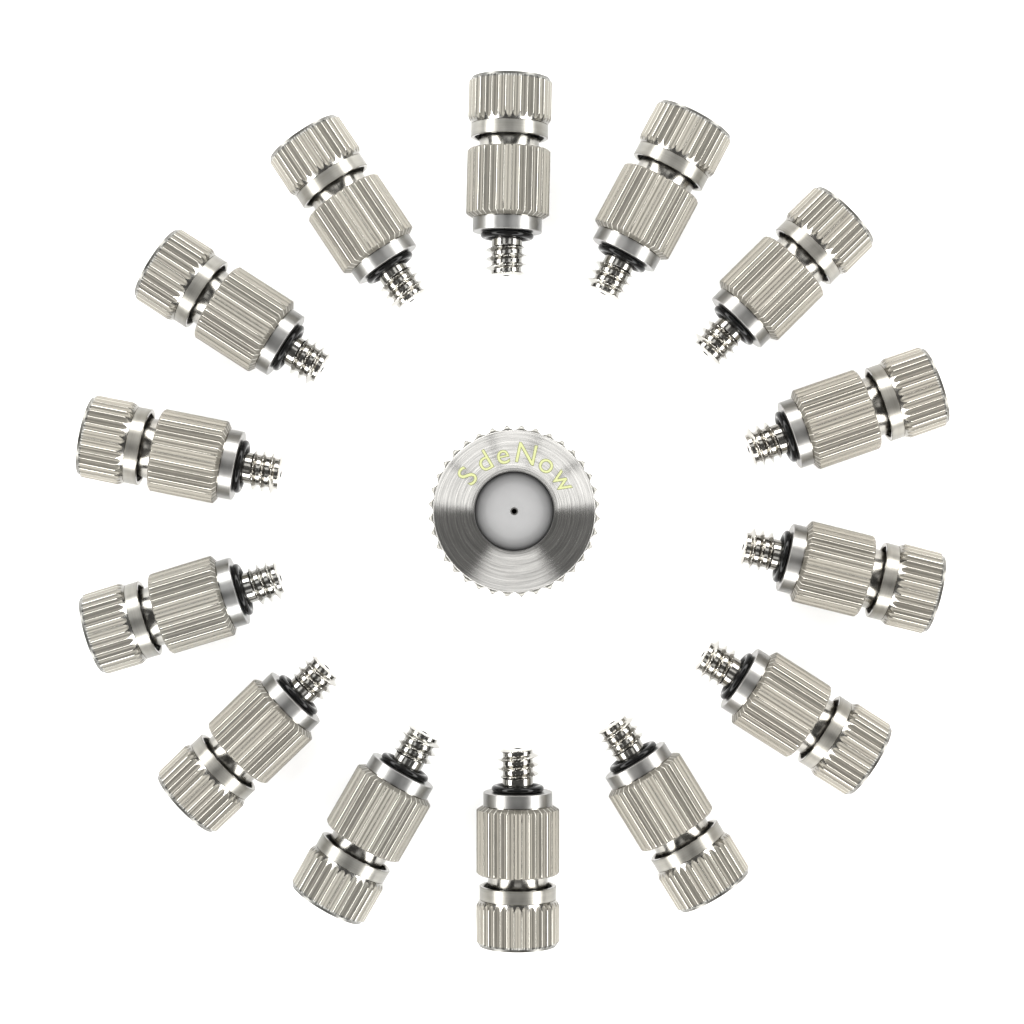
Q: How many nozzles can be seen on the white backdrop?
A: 15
